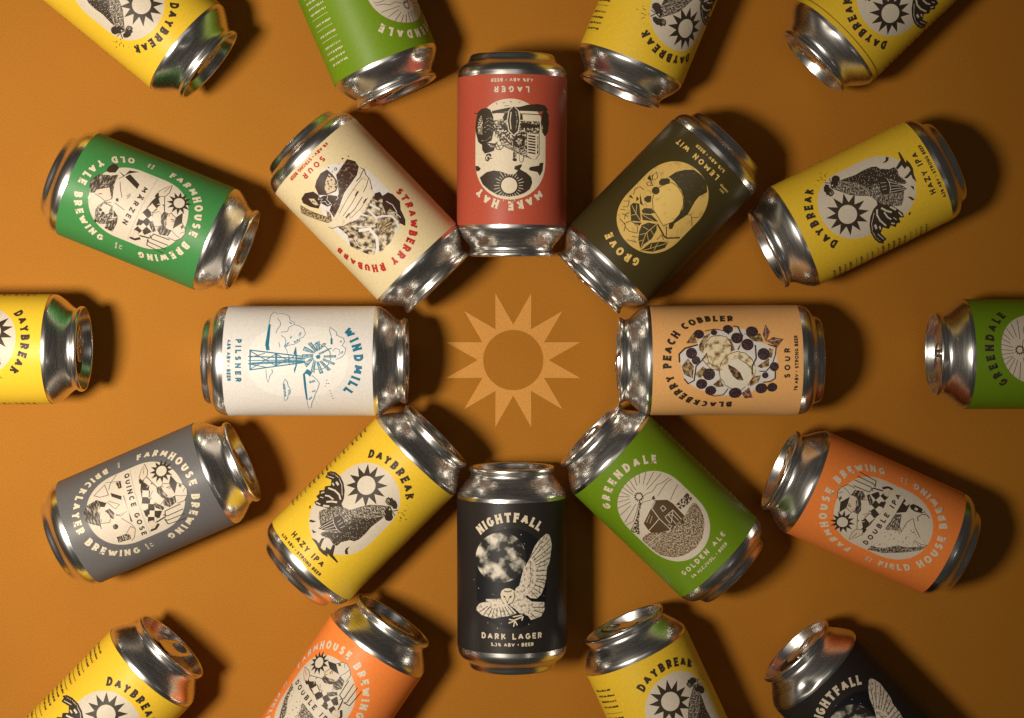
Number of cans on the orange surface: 22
